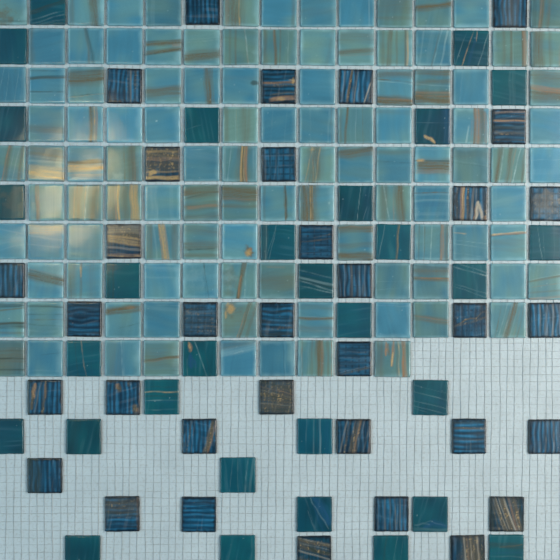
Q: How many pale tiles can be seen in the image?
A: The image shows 108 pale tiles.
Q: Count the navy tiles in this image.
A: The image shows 34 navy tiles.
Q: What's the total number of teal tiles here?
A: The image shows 30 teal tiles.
